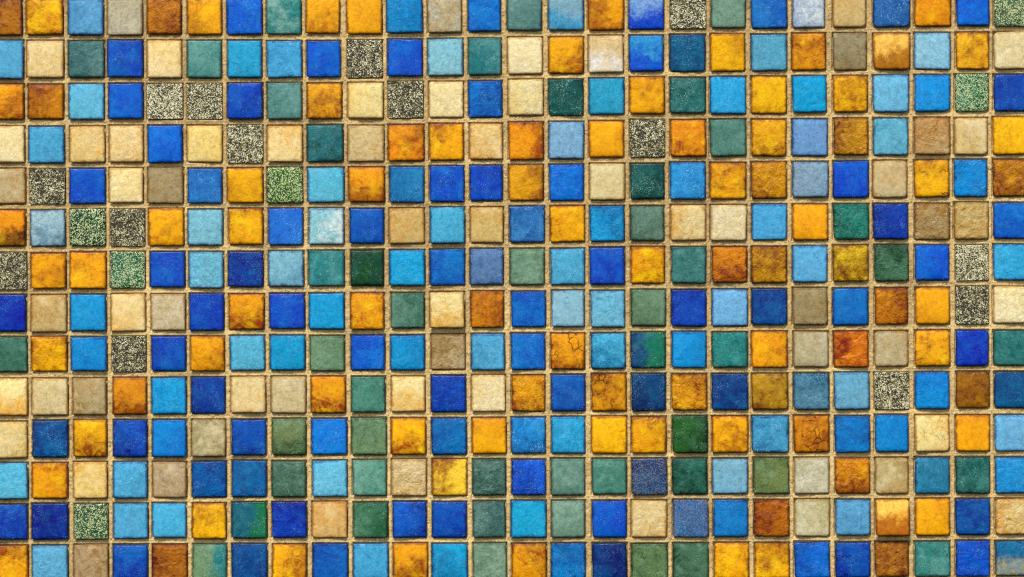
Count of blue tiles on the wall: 150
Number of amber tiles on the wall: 86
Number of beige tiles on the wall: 61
